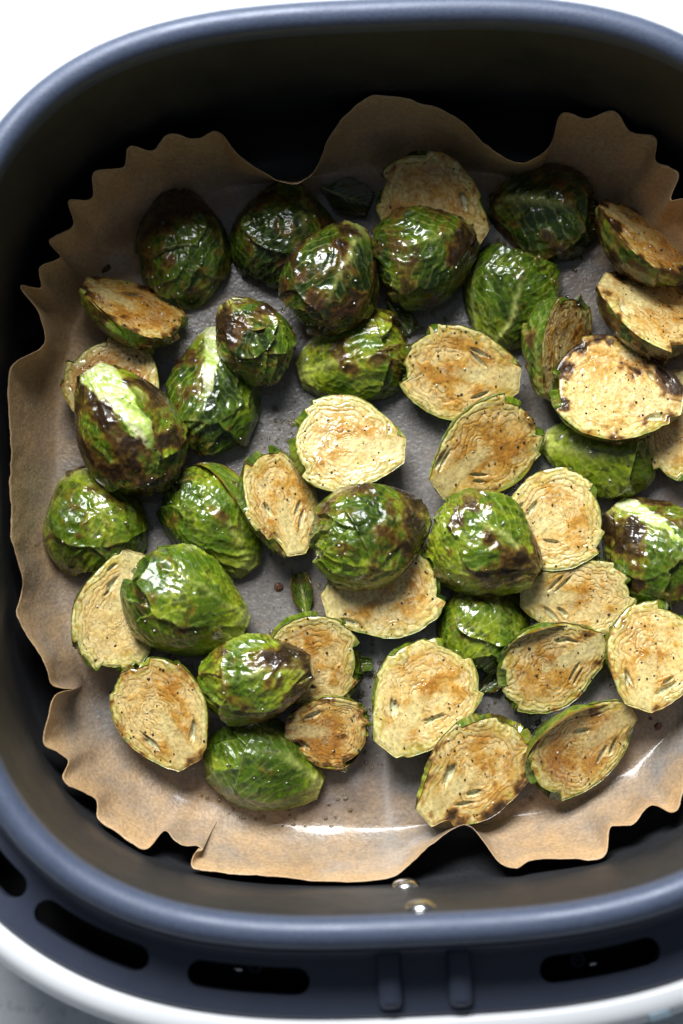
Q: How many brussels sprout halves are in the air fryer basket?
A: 44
